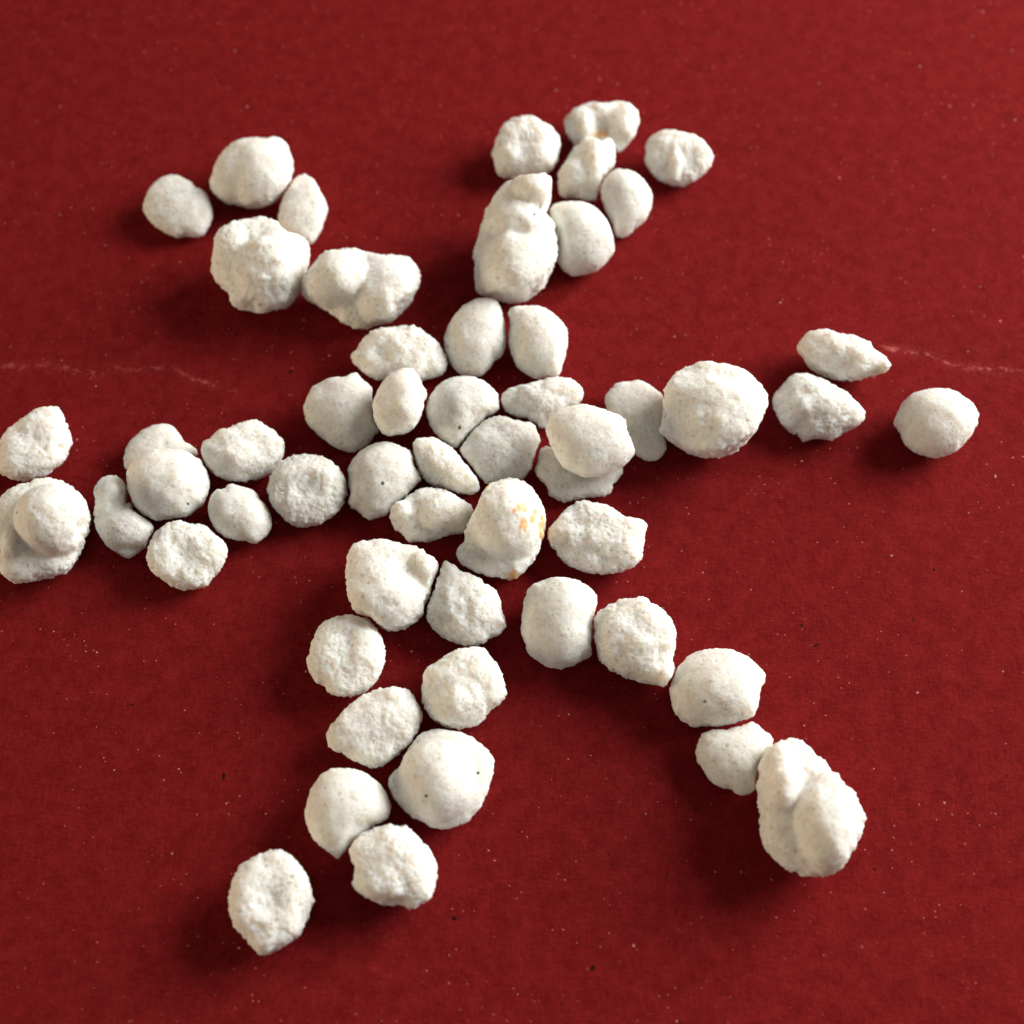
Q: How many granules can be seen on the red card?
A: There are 55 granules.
